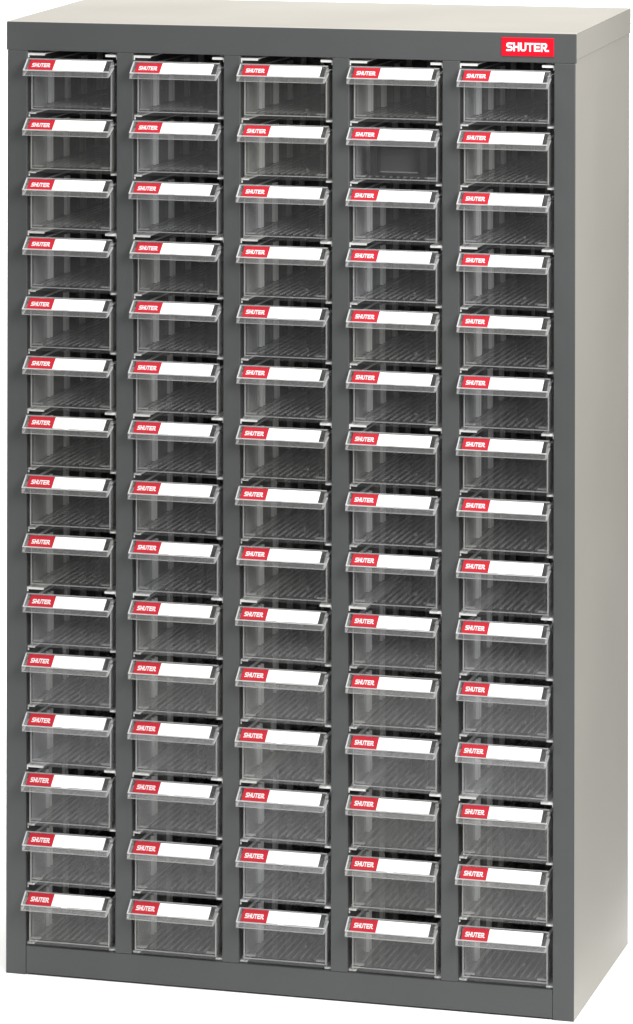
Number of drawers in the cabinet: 75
